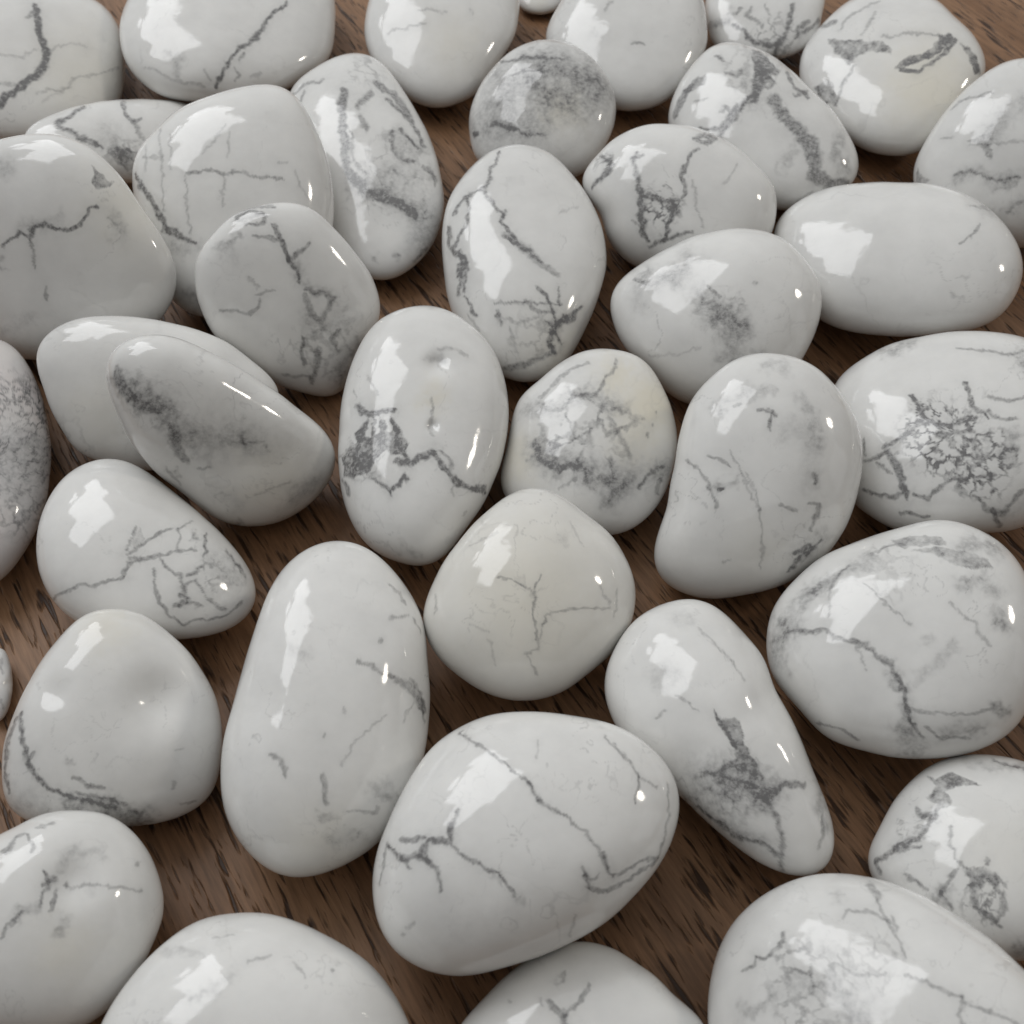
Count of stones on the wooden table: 39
